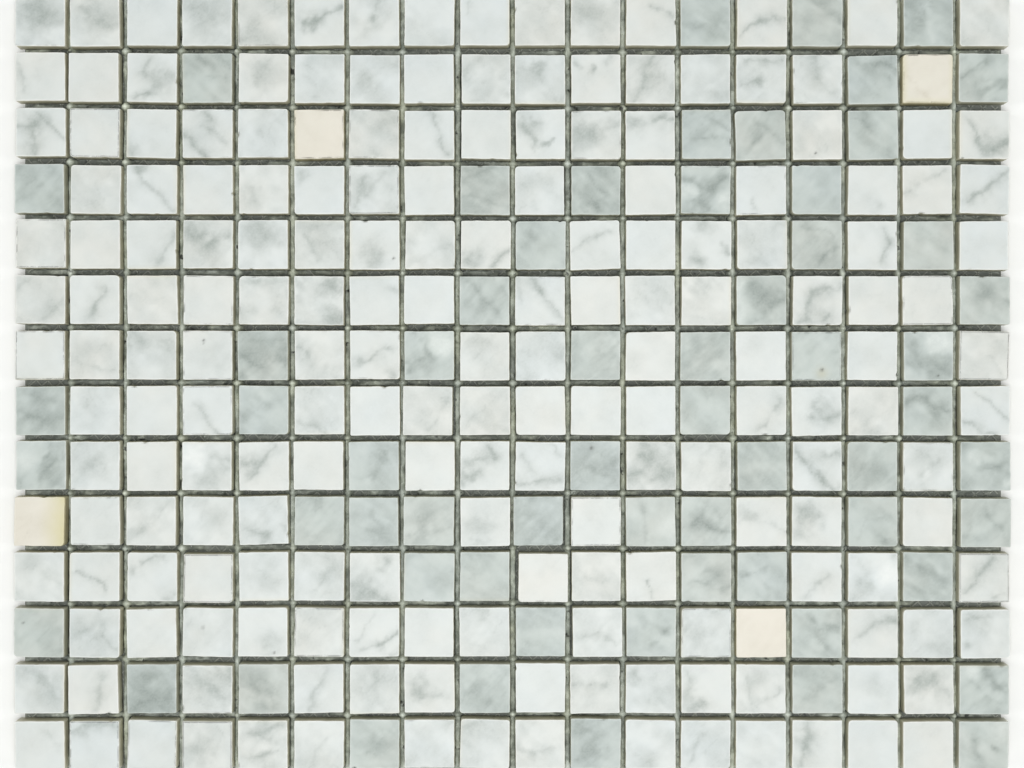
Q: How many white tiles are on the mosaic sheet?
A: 187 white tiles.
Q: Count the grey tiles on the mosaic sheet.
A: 61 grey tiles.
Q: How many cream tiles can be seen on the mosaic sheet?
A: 4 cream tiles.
